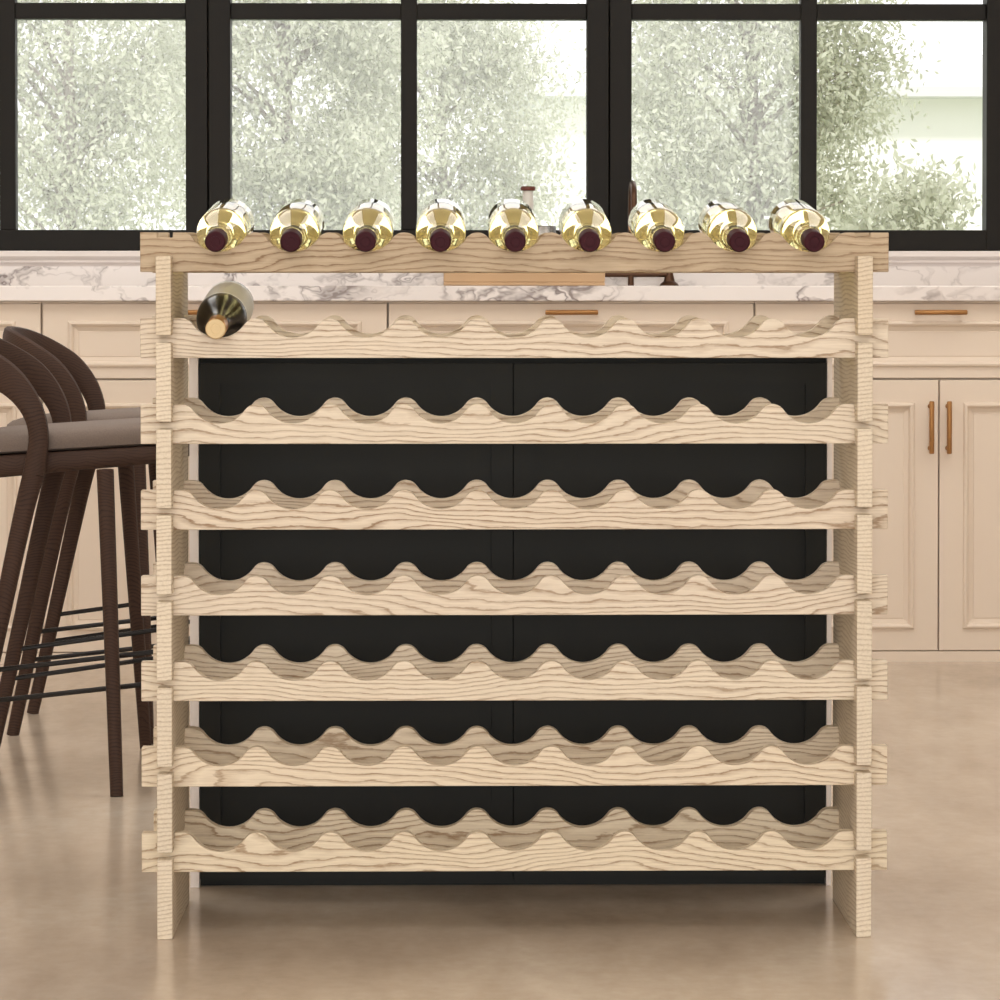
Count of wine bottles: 10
